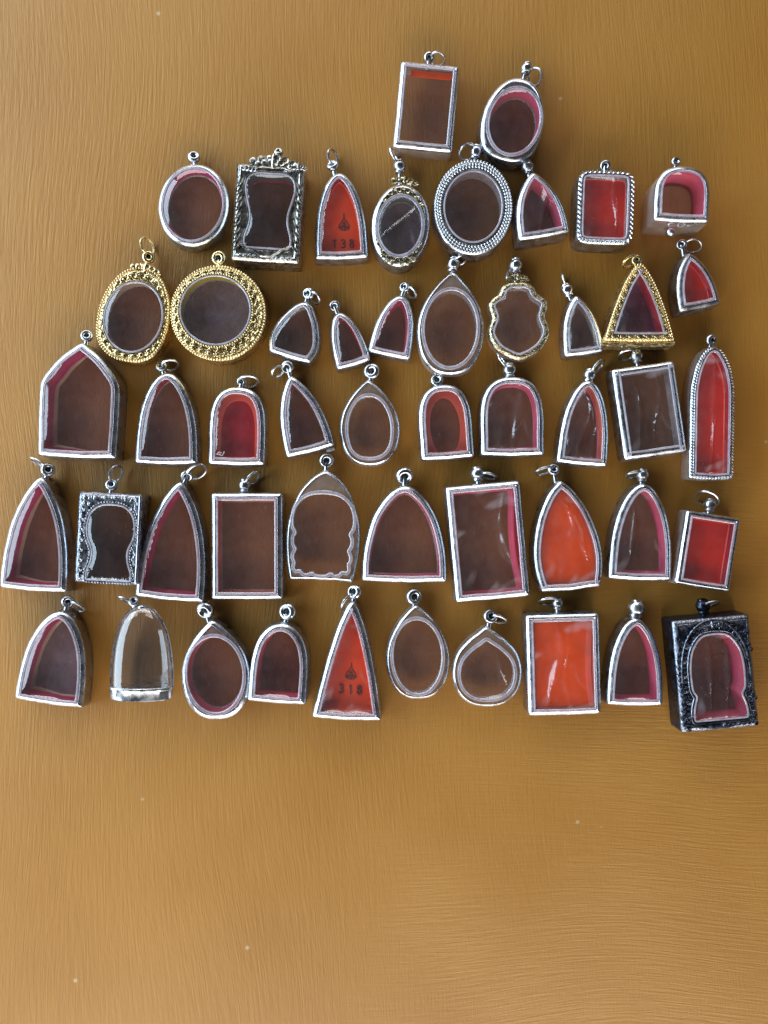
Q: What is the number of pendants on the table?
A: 50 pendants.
